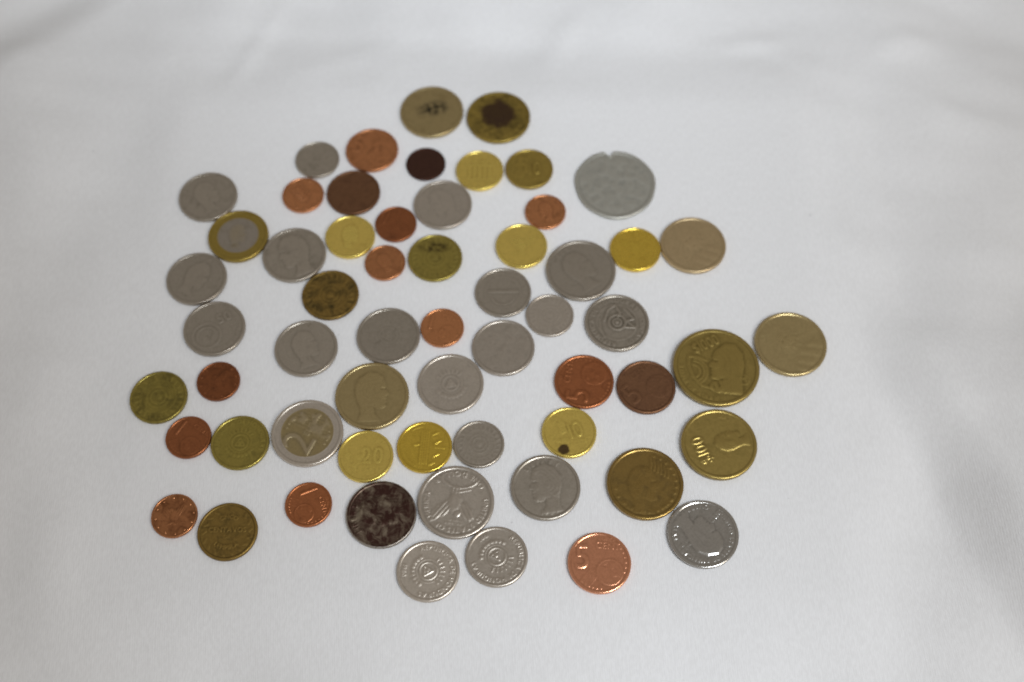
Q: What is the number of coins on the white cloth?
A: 60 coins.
